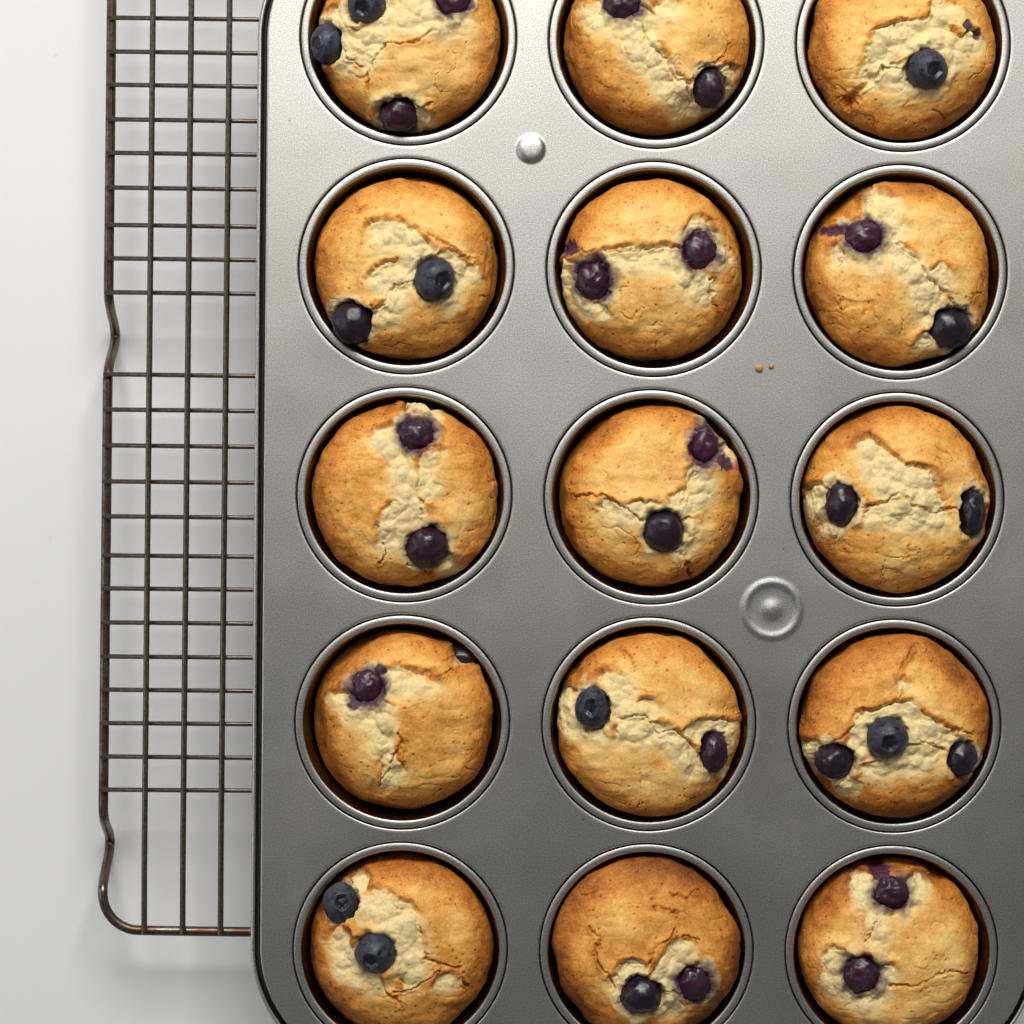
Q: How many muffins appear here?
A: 15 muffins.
